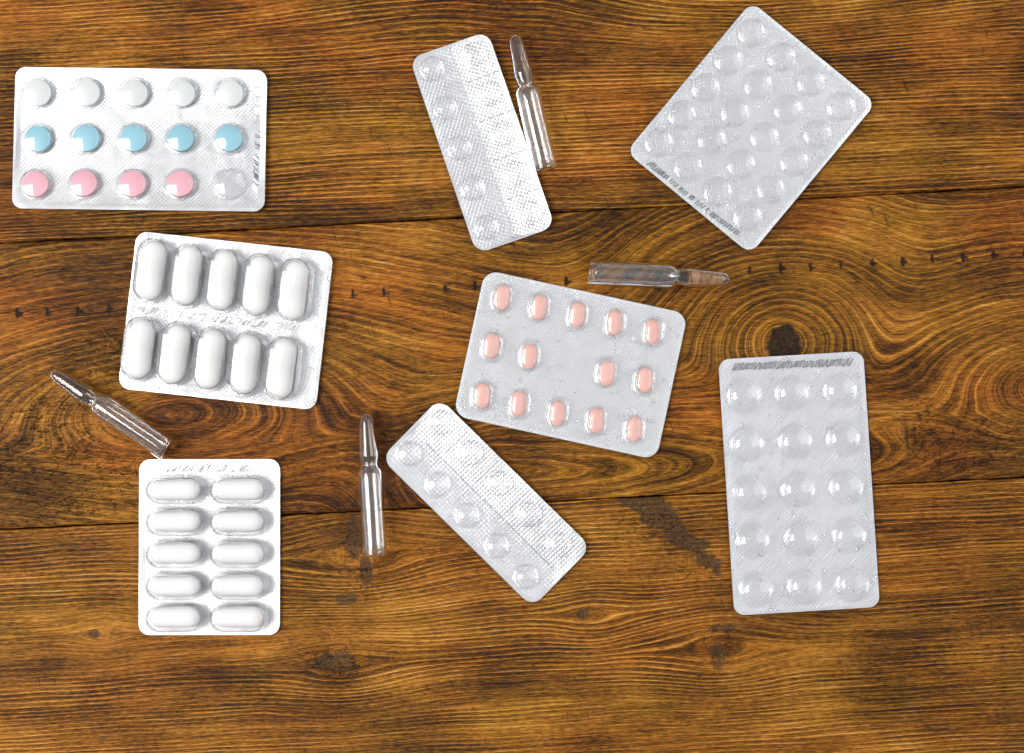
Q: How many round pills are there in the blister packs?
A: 14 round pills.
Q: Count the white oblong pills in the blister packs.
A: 20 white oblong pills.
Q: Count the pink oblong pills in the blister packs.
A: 14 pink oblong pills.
